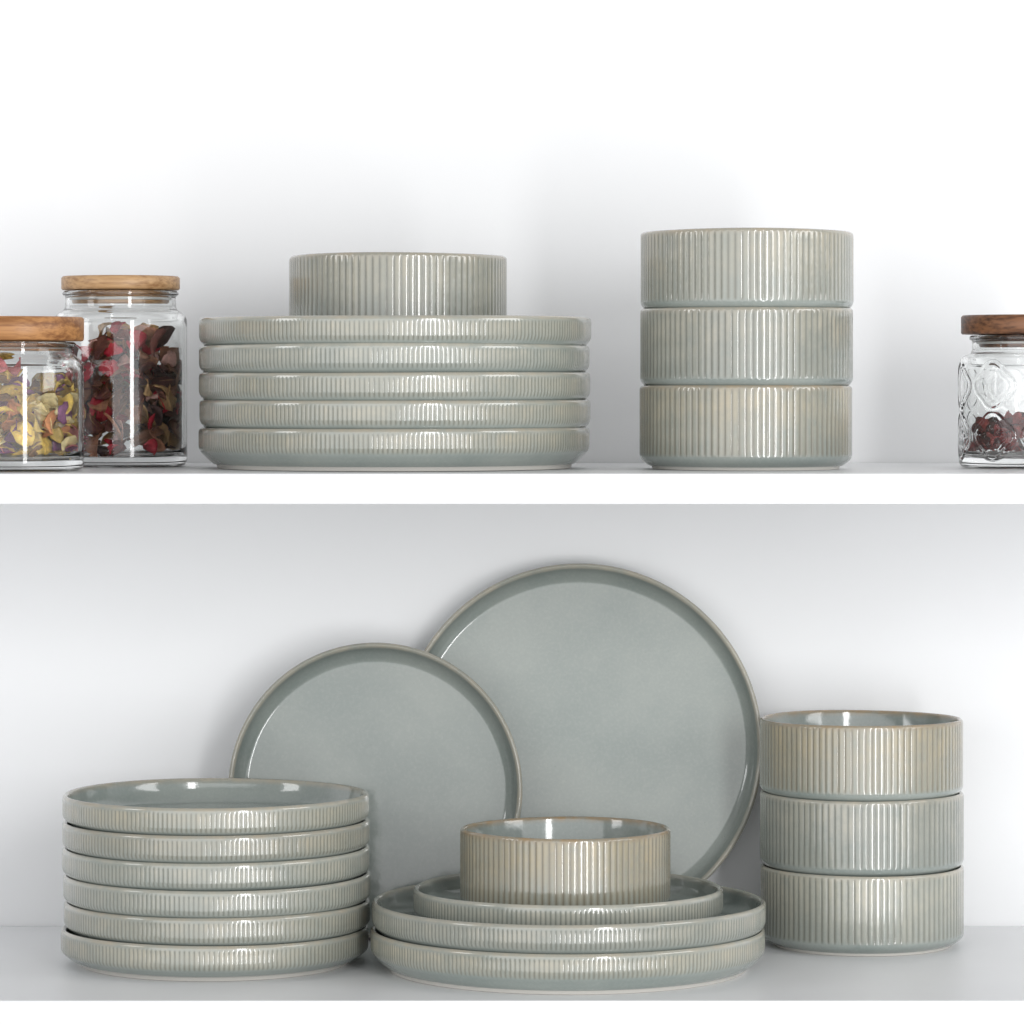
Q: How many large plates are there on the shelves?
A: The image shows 8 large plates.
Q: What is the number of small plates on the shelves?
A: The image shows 8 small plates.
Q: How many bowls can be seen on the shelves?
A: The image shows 8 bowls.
